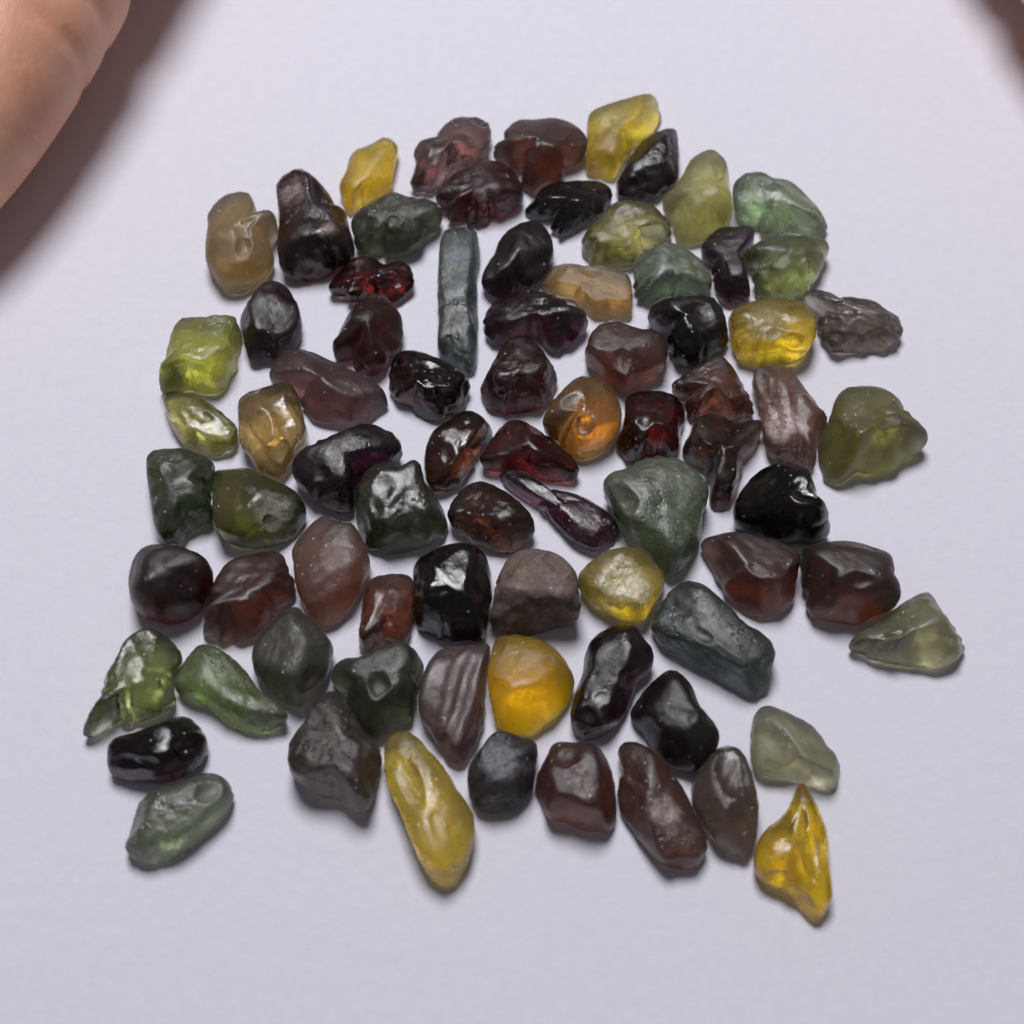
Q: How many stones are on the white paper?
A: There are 78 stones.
